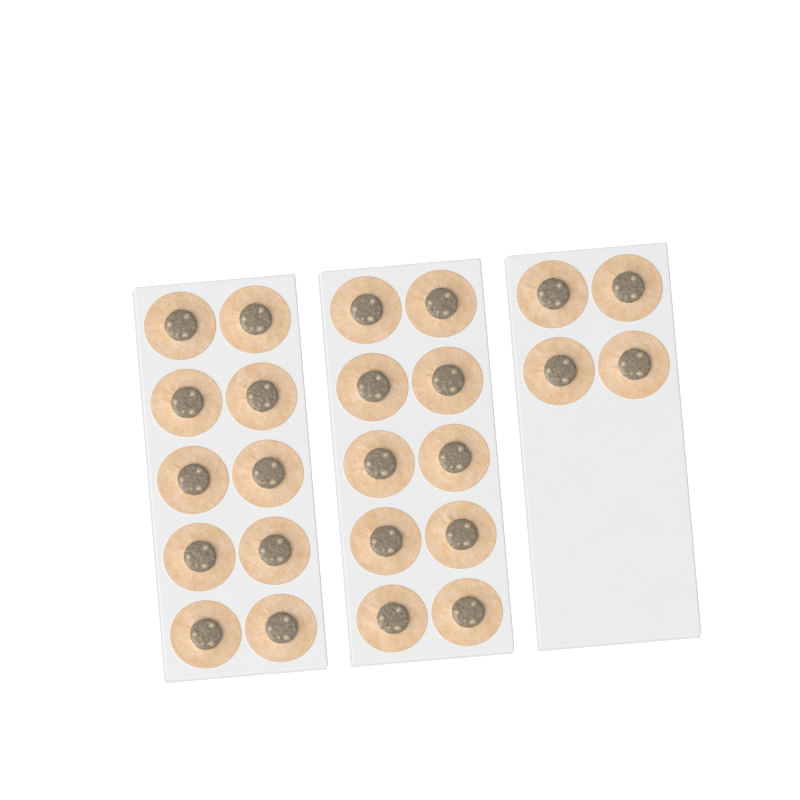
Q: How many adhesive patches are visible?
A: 24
